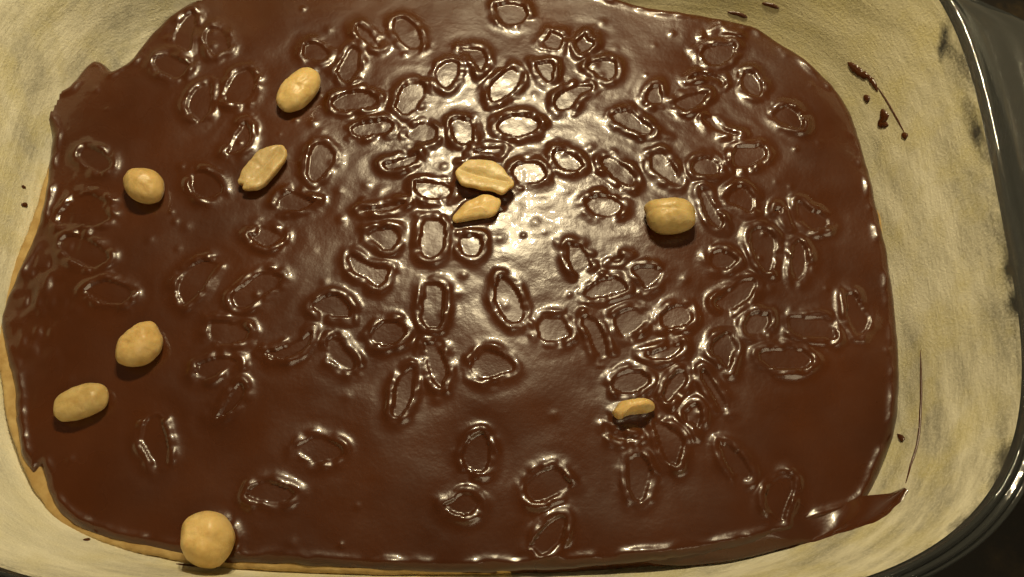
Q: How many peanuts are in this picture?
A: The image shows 10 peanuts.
